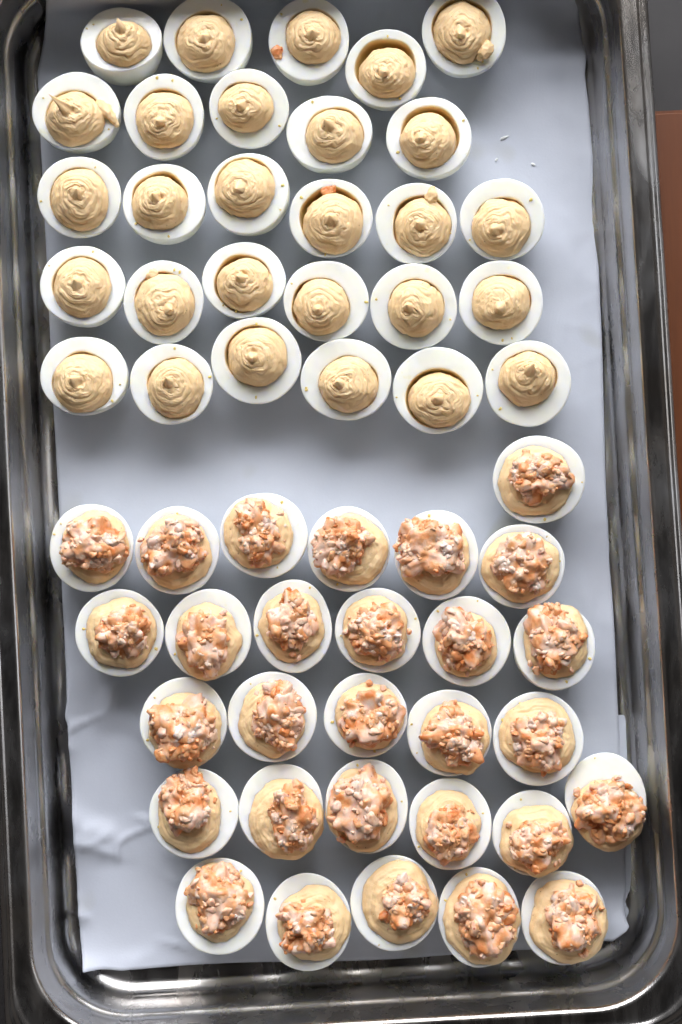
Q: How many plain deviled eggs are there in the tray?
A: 28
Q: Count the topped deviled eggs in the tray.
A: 29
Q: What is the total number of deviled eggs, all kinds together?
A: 57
